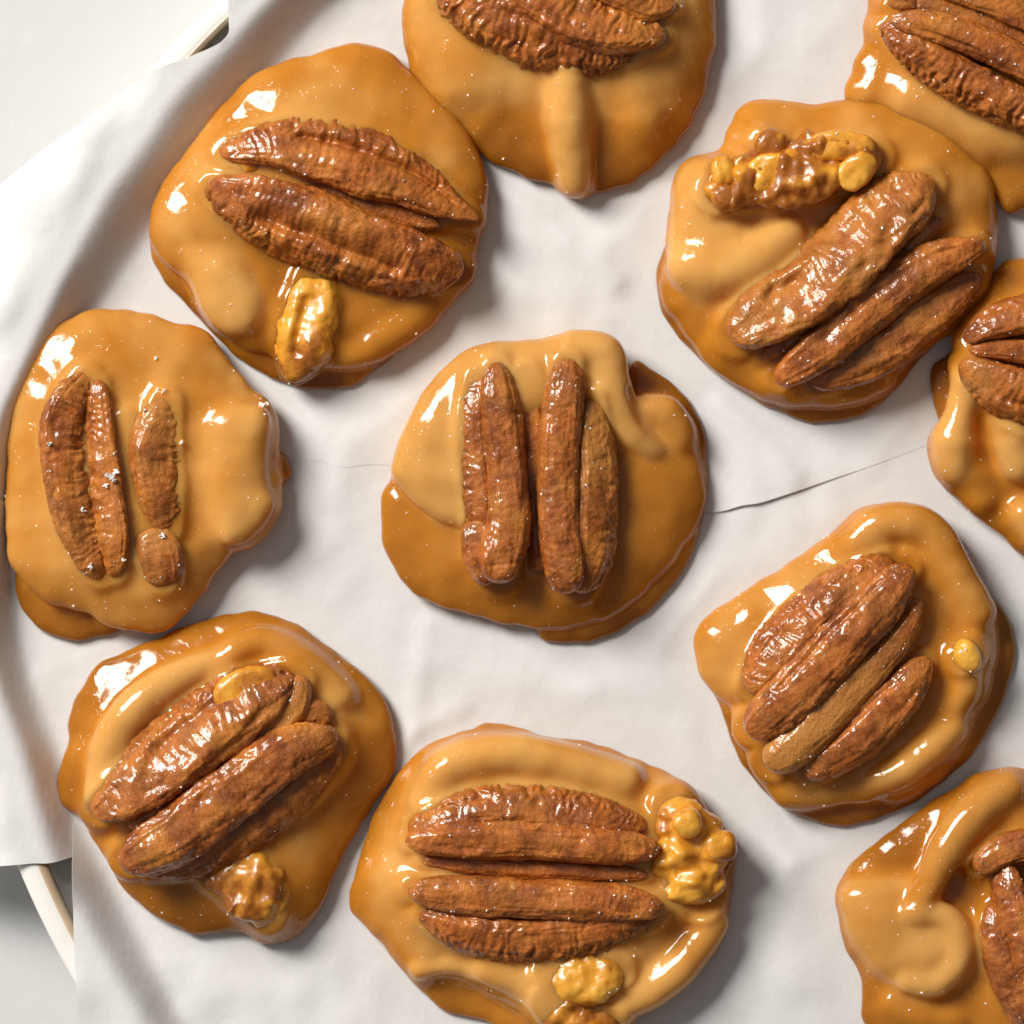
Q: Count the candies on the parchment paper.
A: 11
